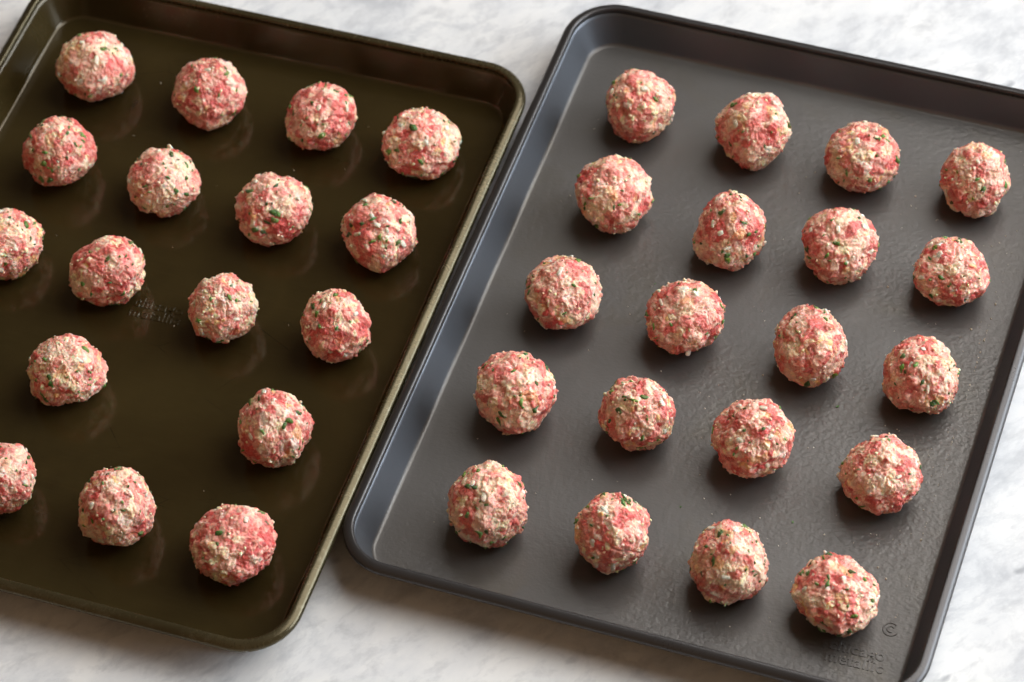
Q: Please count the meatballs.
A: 37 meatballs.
